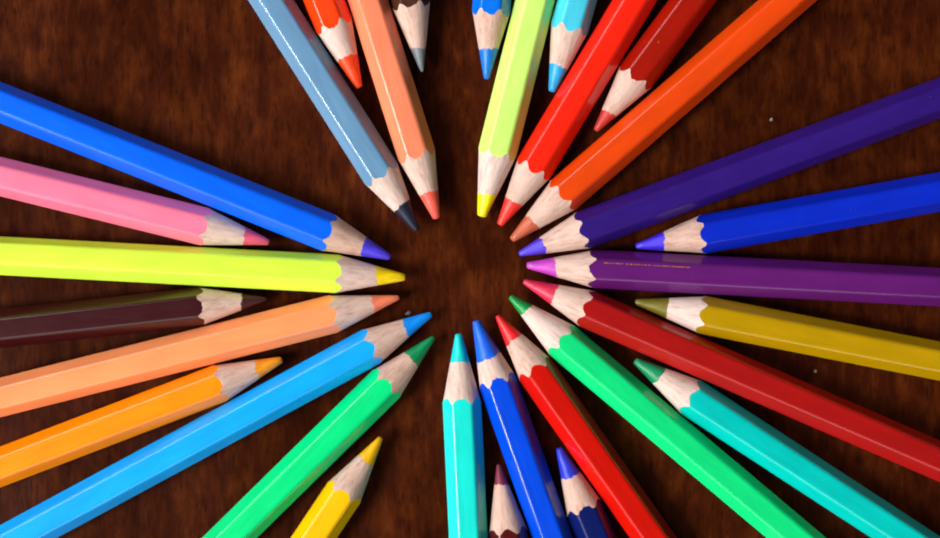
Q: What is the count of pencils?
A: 31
